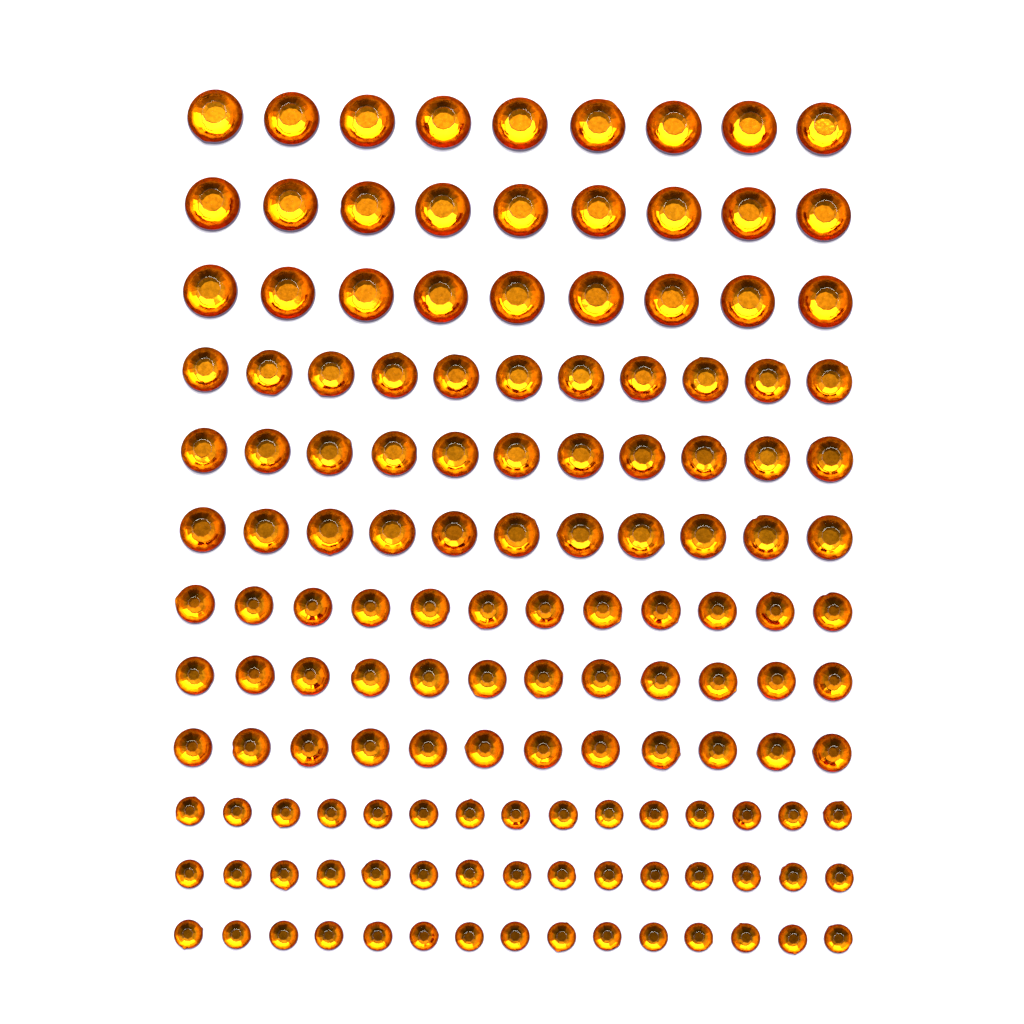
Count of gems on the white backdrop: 141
